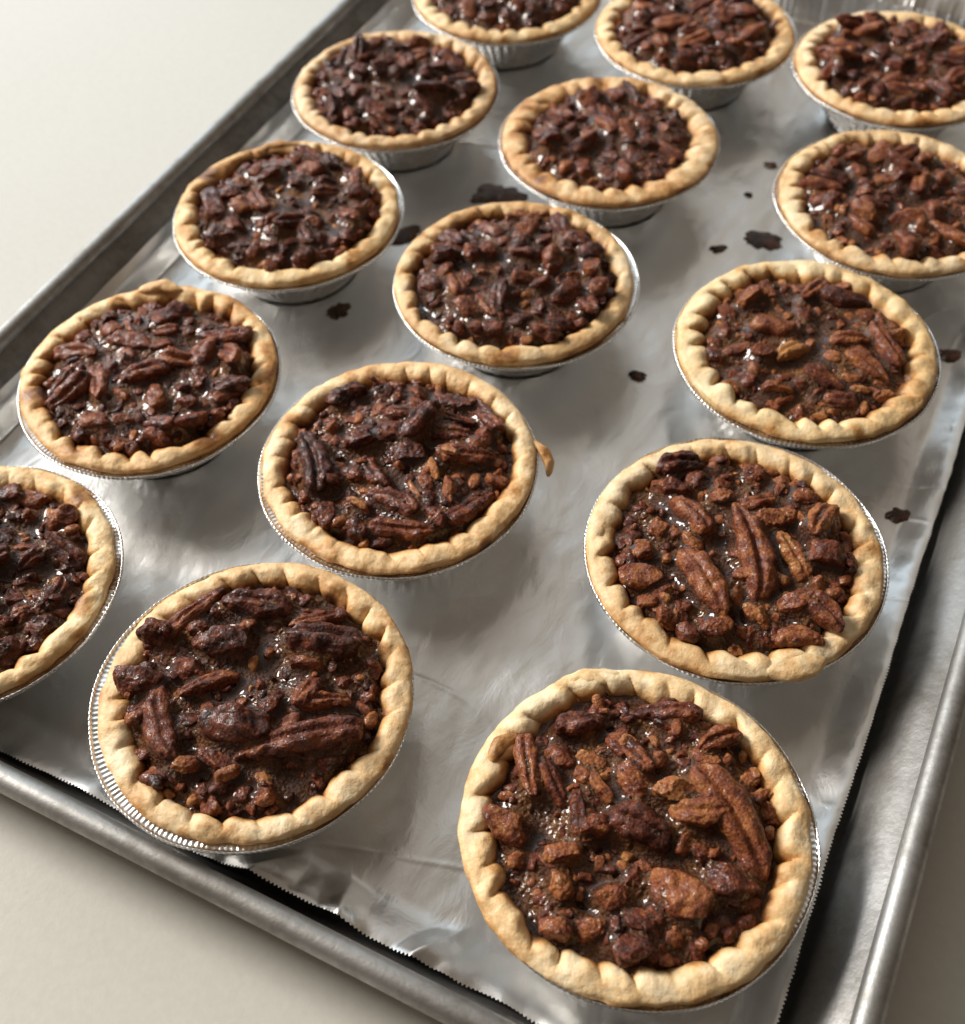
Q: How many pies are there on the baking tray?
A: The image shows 15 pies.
